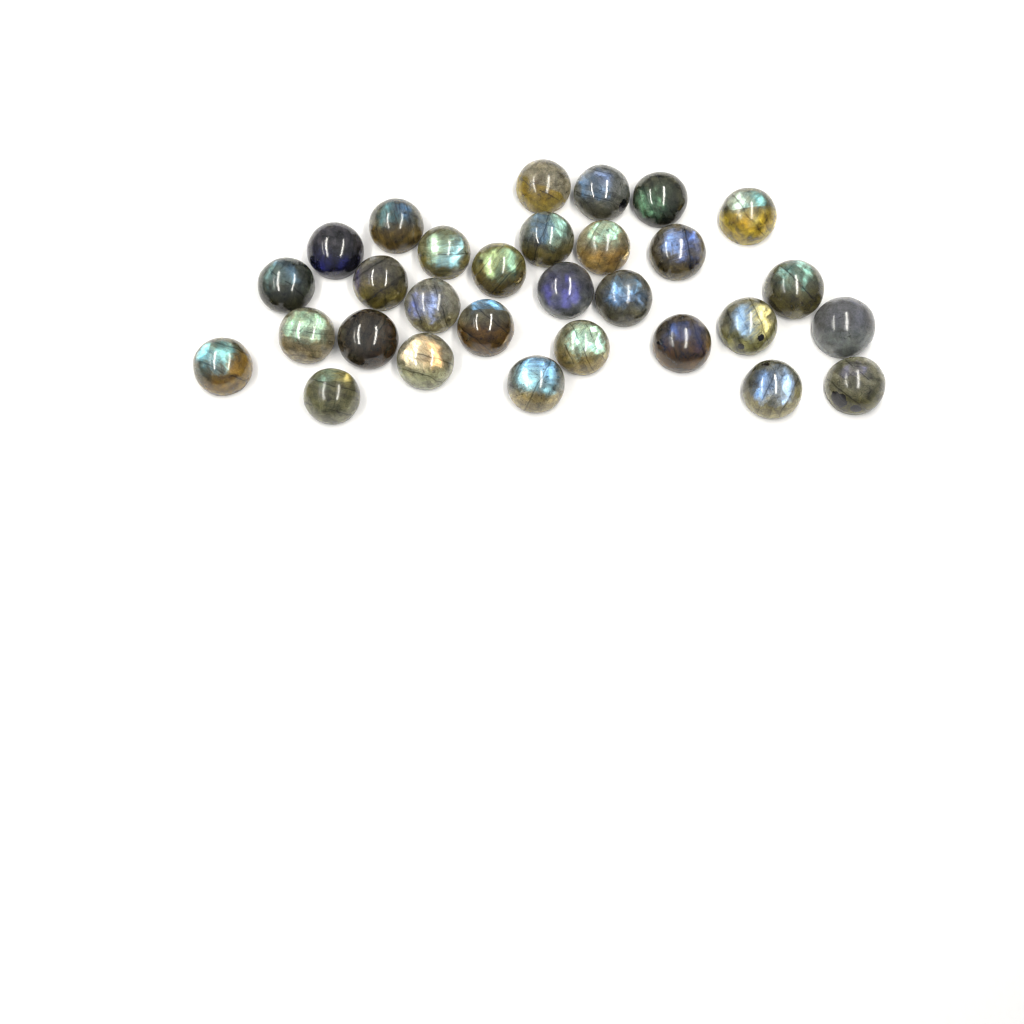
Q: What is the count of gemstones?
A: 30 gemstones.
